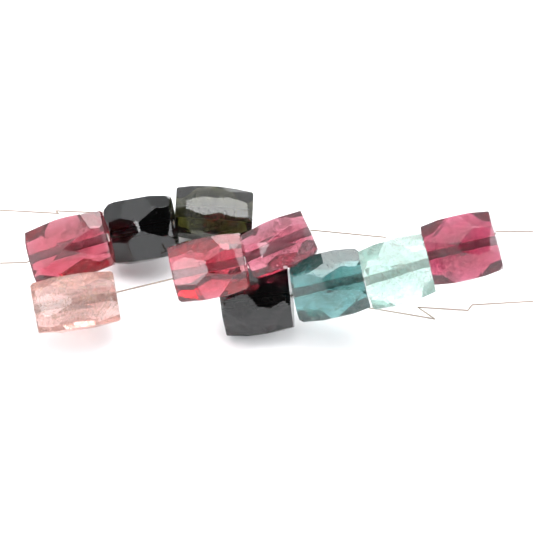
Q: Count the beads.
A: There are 10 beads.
